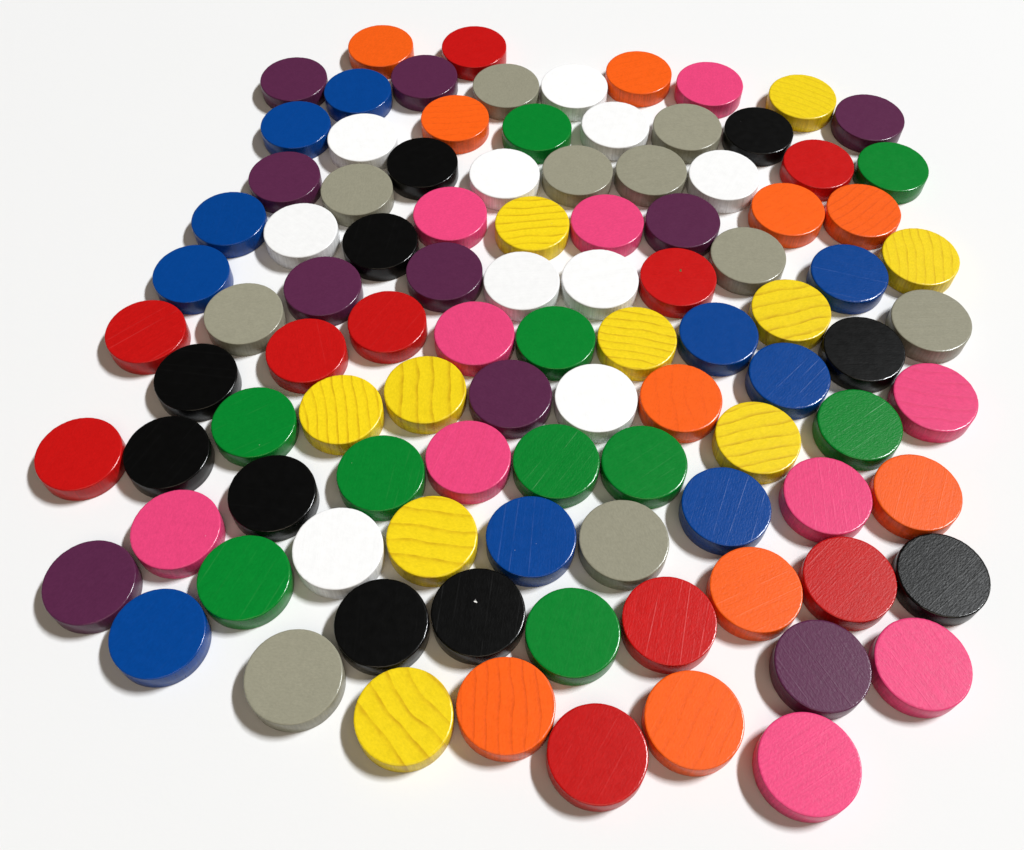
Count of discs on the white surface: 100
